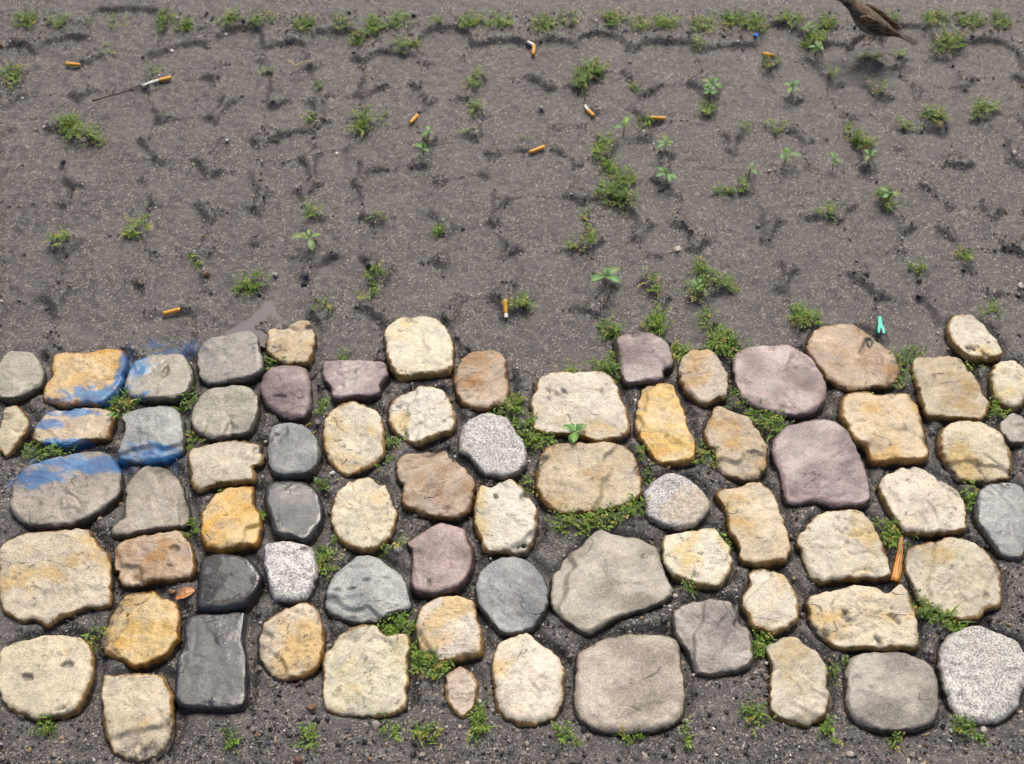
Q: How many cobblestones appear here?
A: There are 71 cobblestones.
